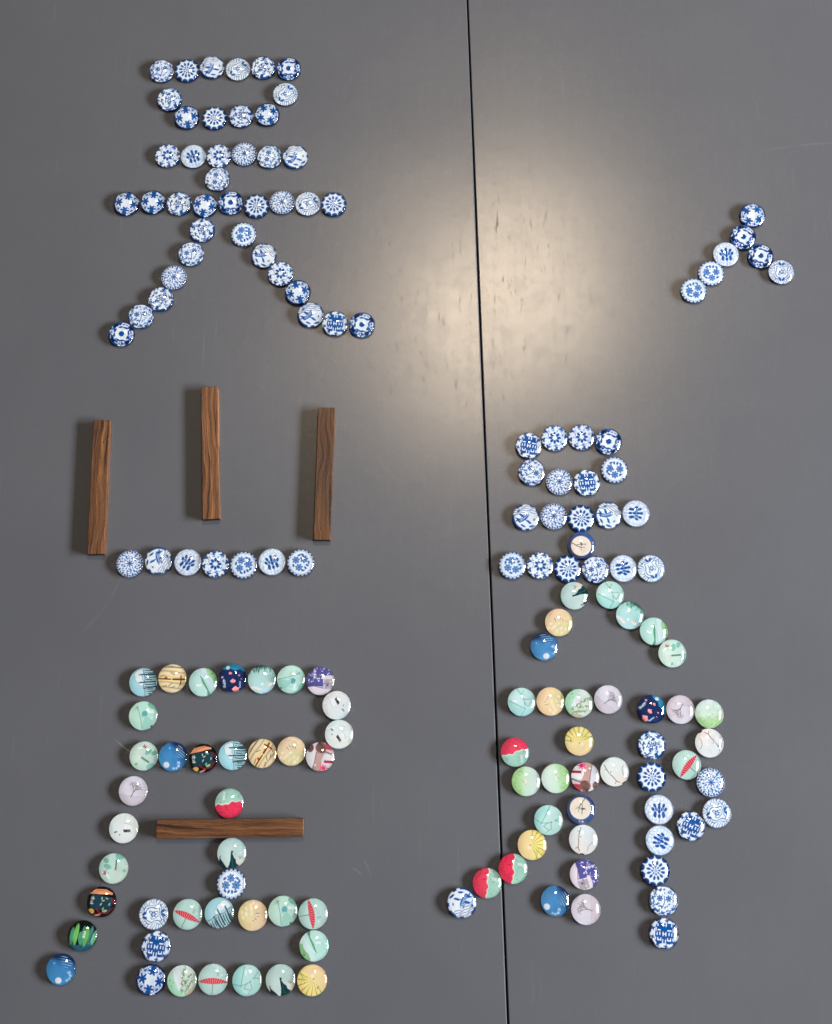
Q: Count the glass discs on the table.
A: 157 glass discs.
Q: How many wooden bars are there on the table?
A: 4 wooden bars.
